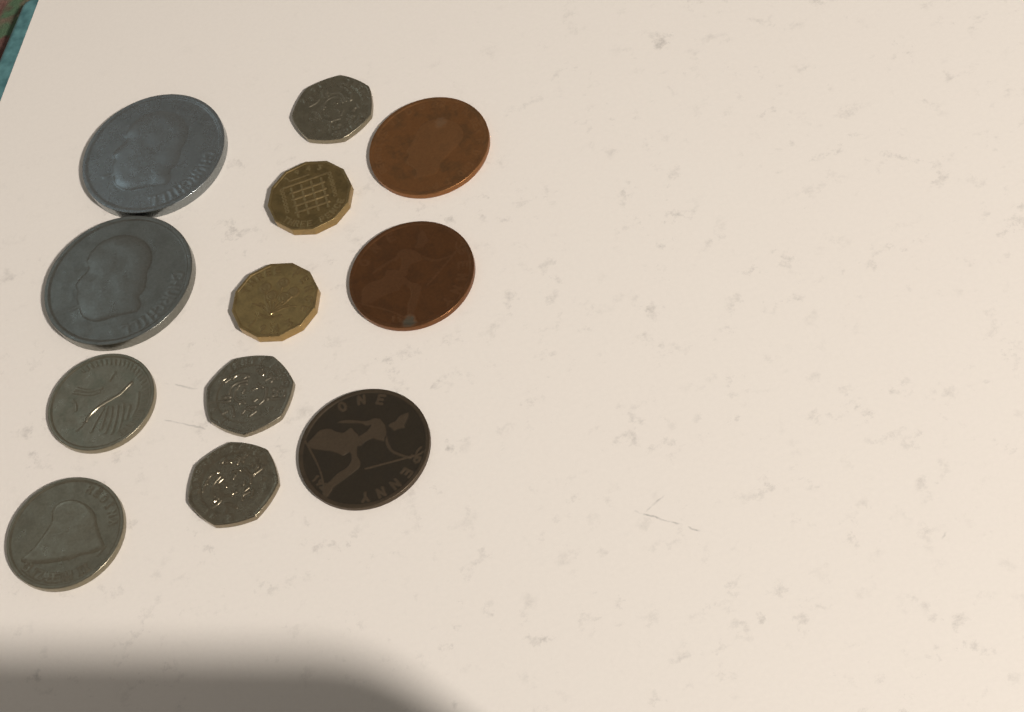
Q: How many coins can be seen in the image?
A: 12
